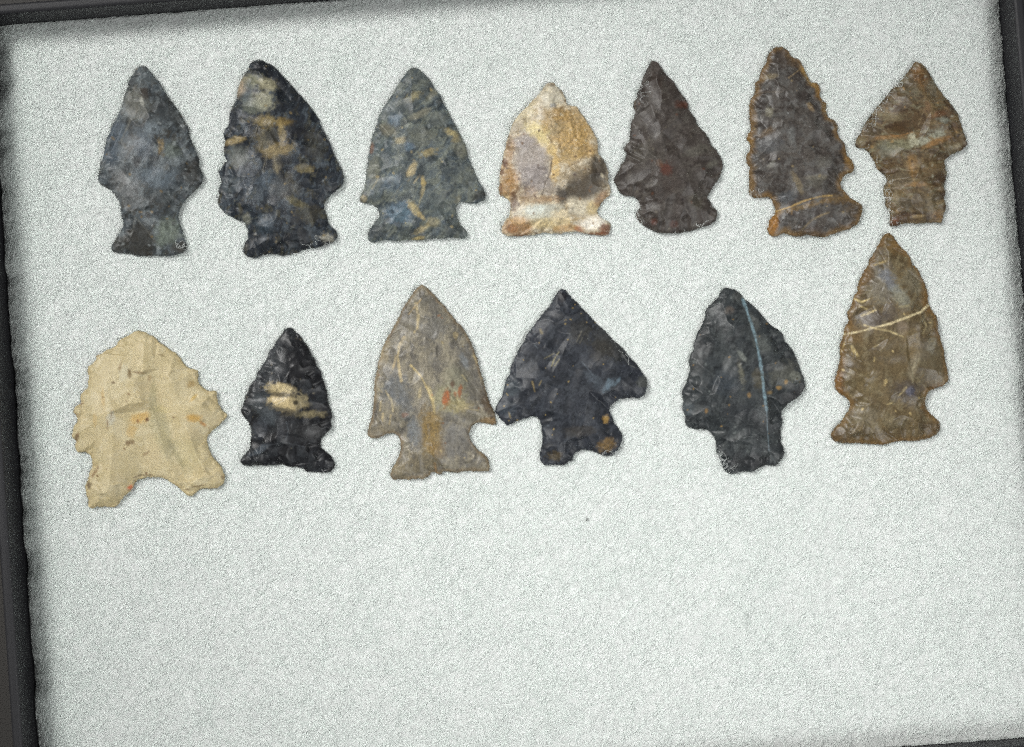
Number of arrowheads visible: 13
